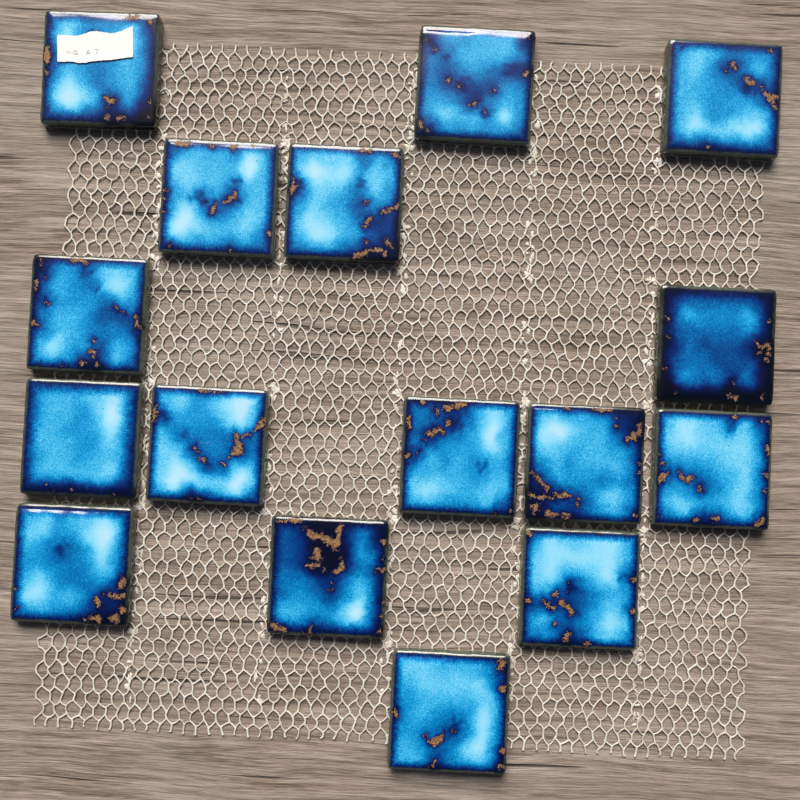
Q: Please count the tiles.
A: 16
